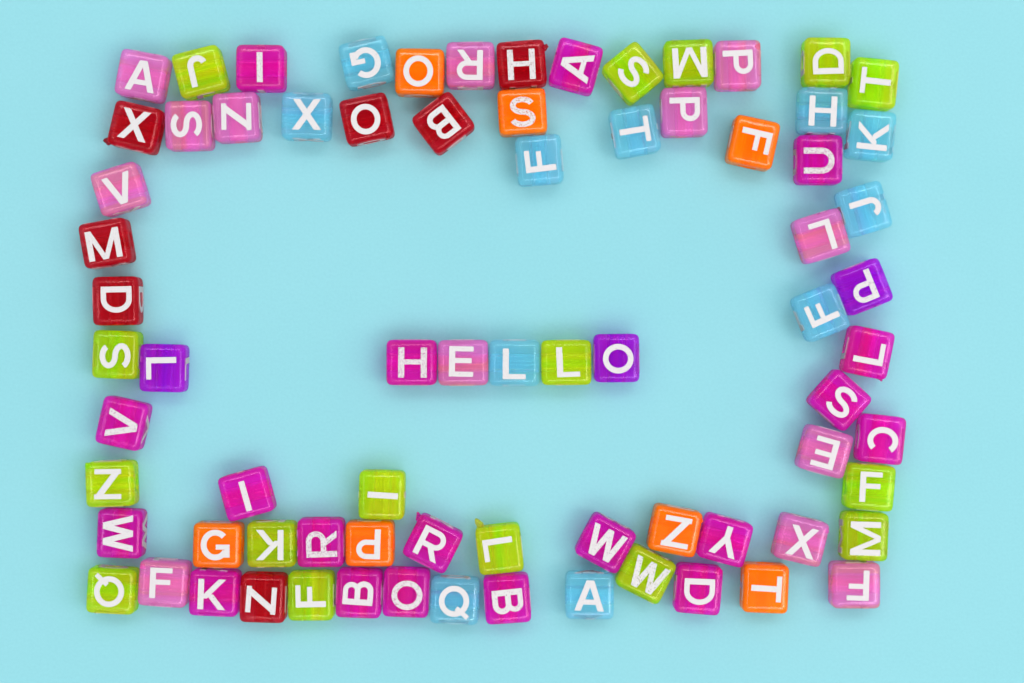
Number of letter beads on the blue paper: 76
